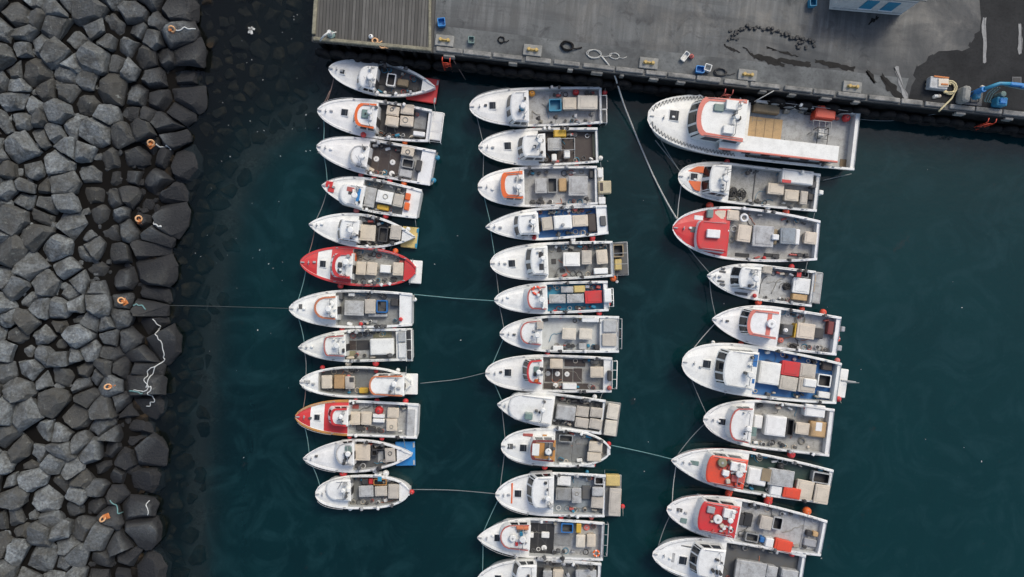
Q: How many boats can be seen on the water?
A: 35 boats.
